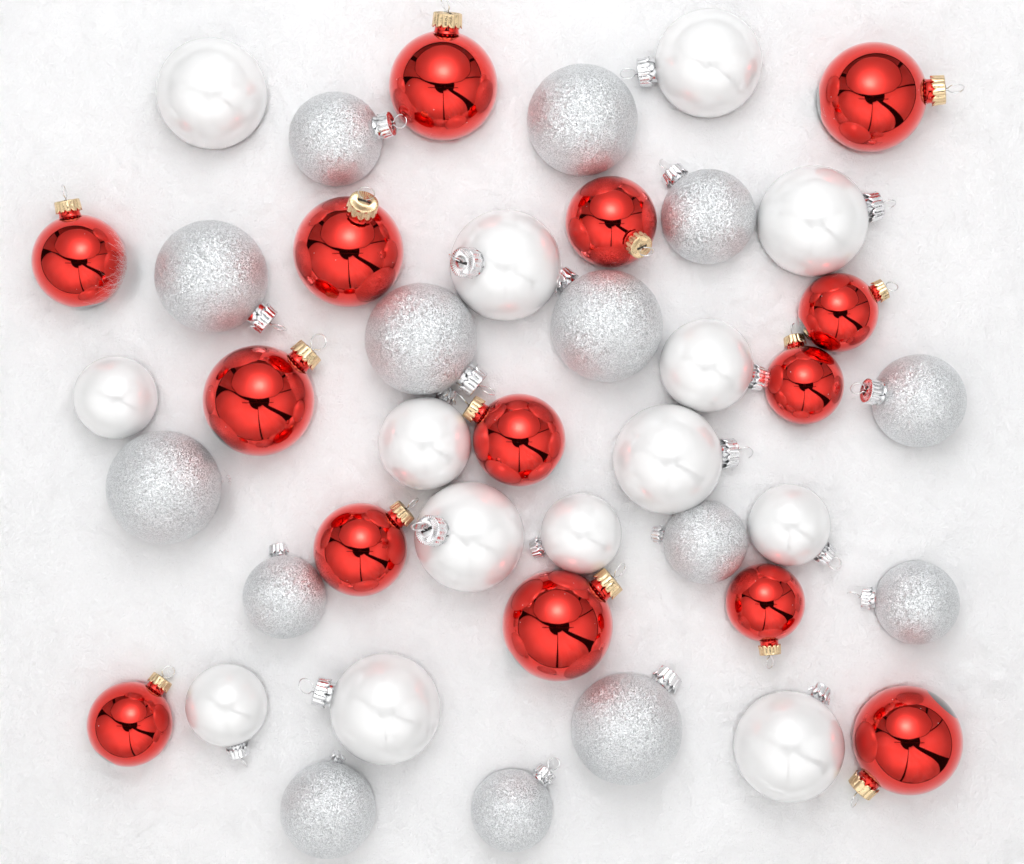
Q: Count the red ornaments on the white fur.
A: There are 14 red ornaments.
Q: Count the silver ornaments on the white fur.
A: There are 14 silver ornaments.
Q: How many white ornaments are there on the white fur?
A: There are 14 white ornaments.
